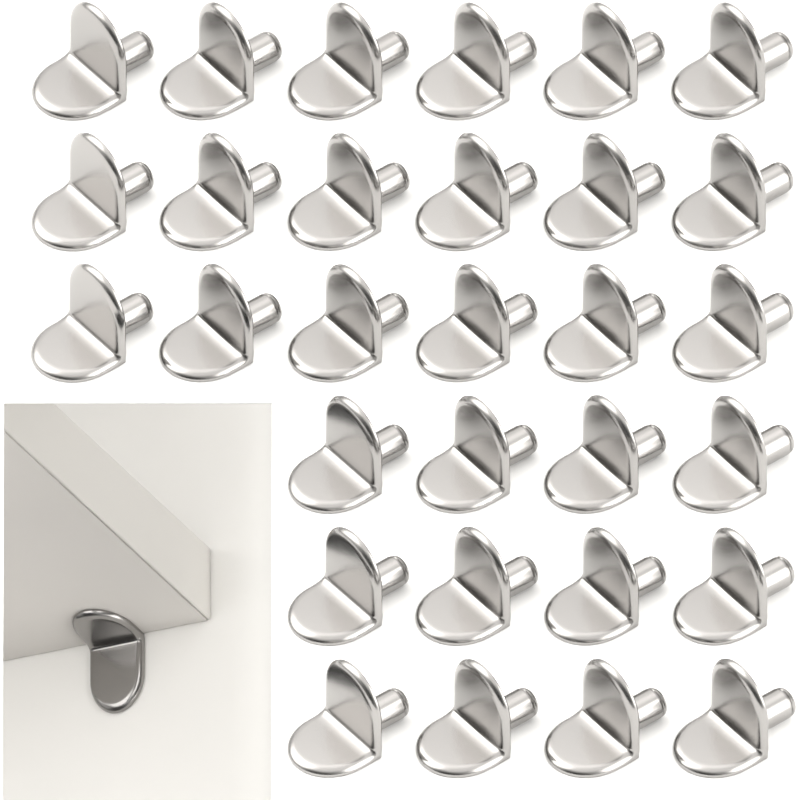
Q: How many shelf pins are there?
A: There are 31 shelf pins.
